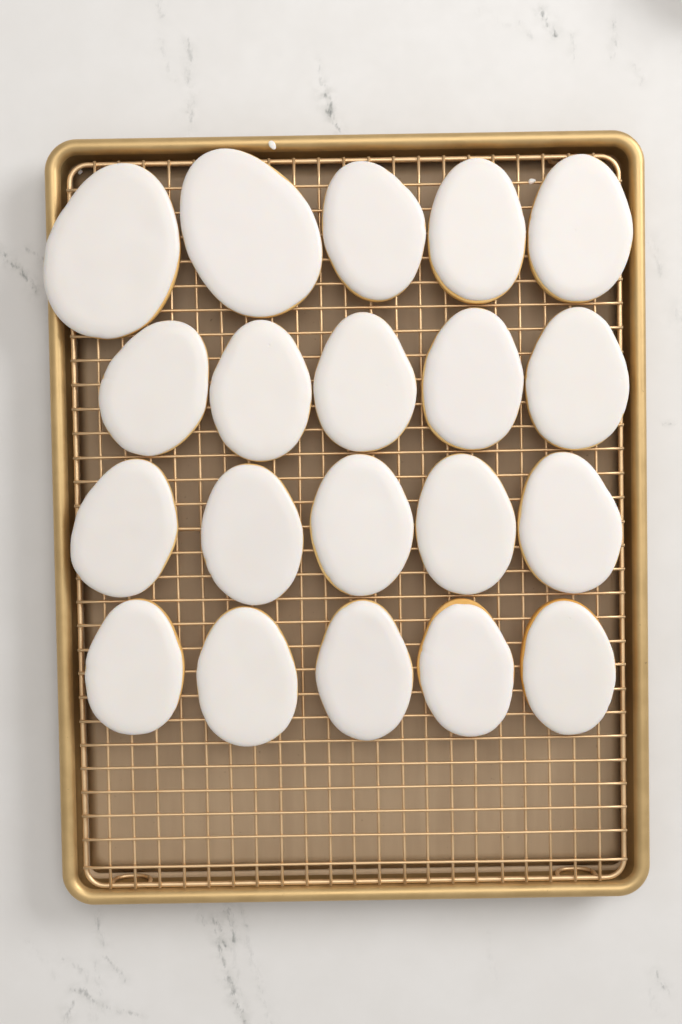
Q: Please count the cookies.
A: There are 20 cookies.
